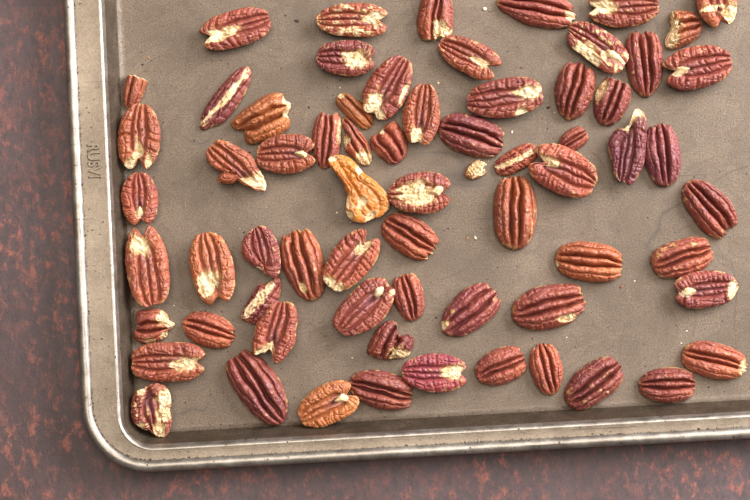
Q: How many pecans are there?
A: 68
